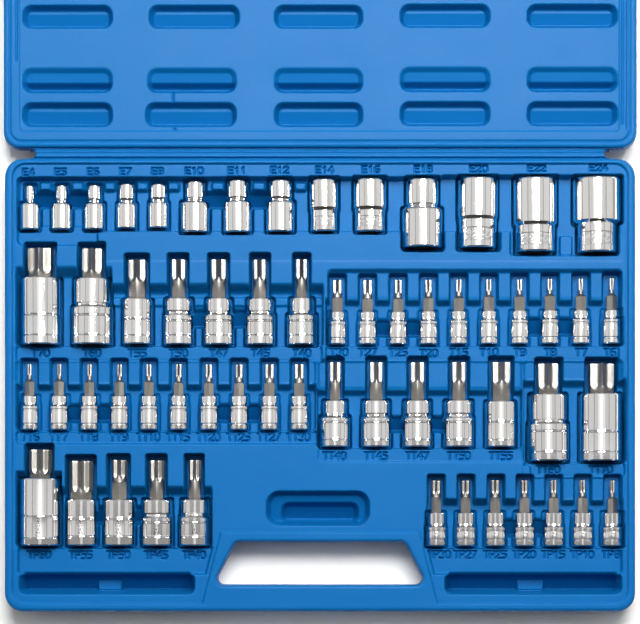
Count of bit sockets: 46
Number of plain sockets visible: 14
